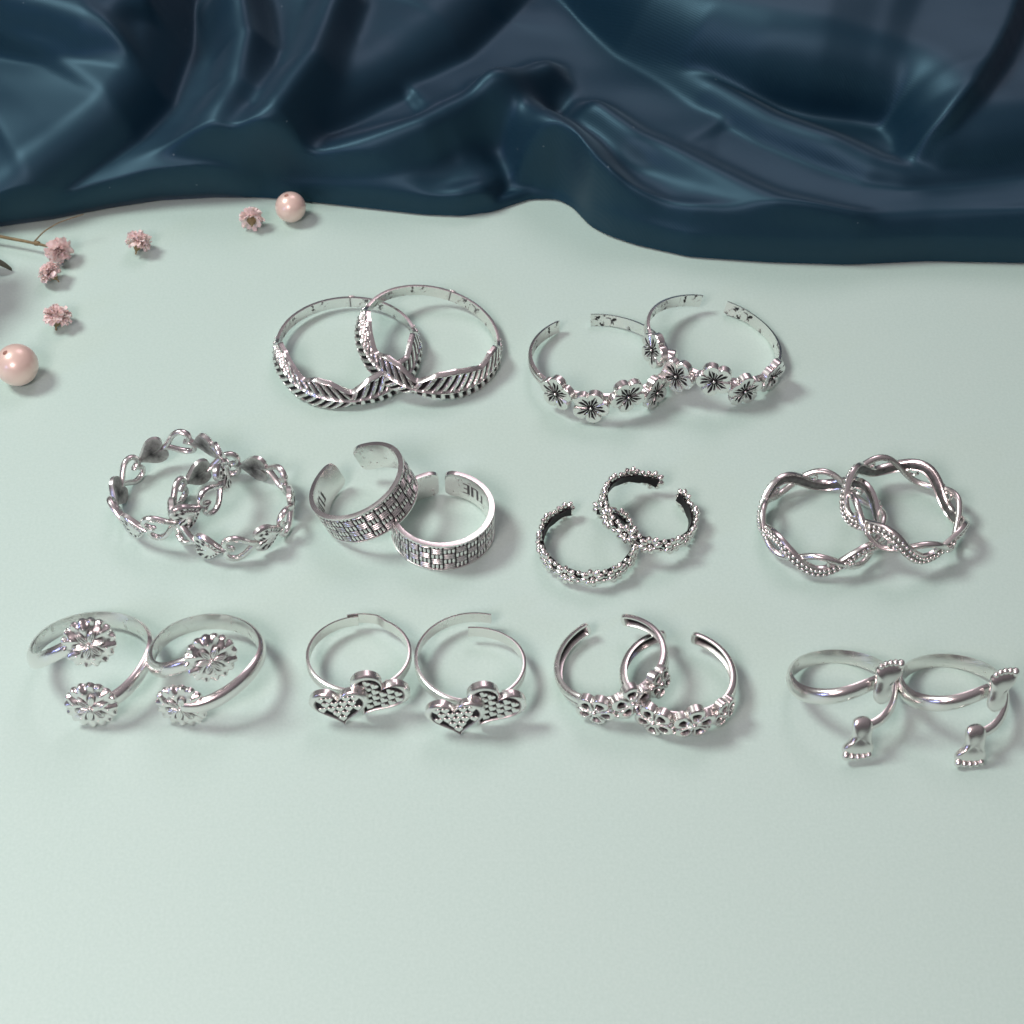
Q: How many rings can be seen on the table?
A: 20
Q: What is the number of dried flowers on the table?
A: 5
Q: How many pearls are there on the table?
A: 2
